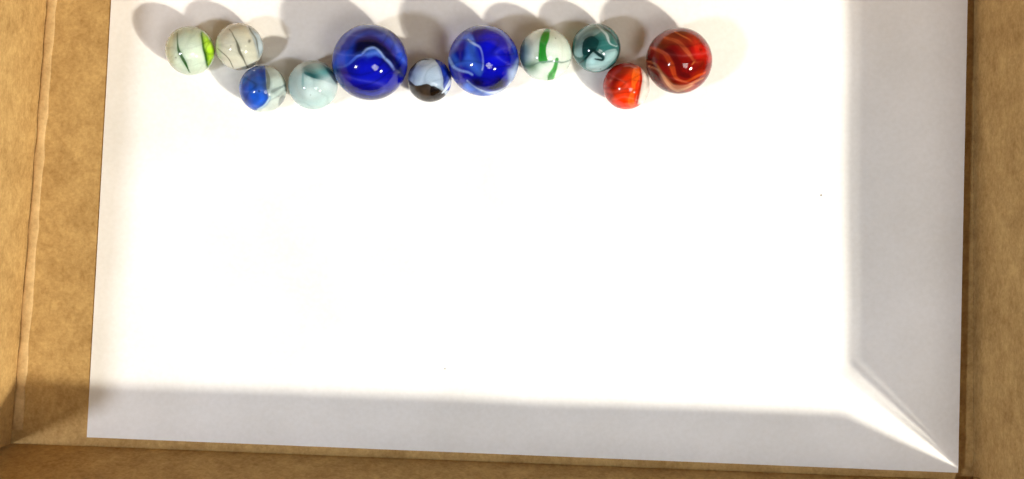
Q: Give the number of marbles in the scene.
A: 11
